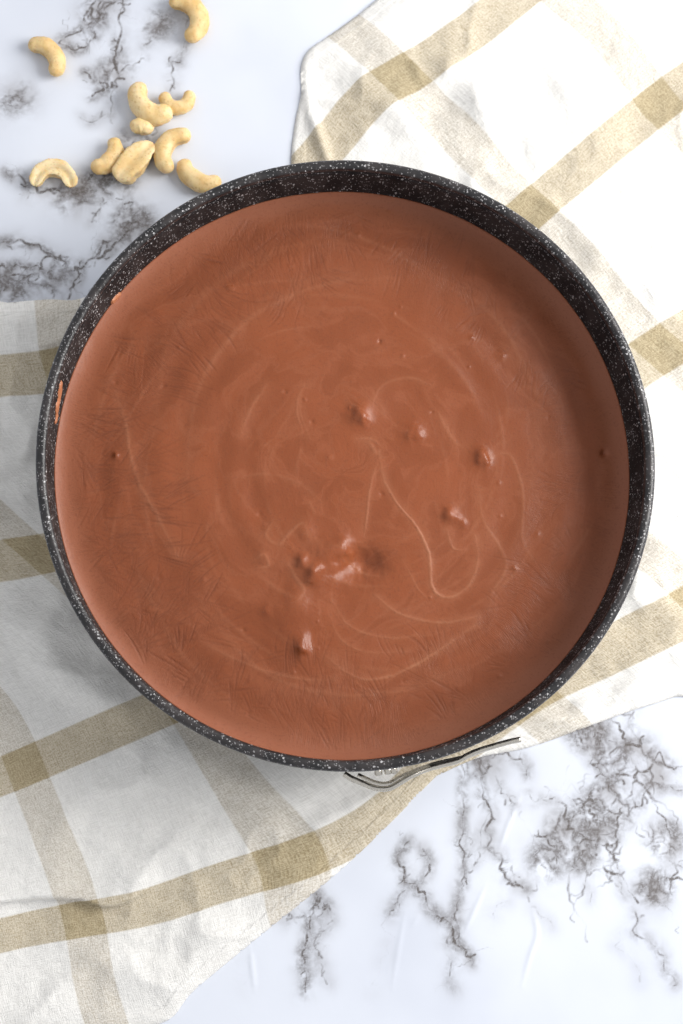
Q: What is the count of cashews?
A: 10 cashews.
